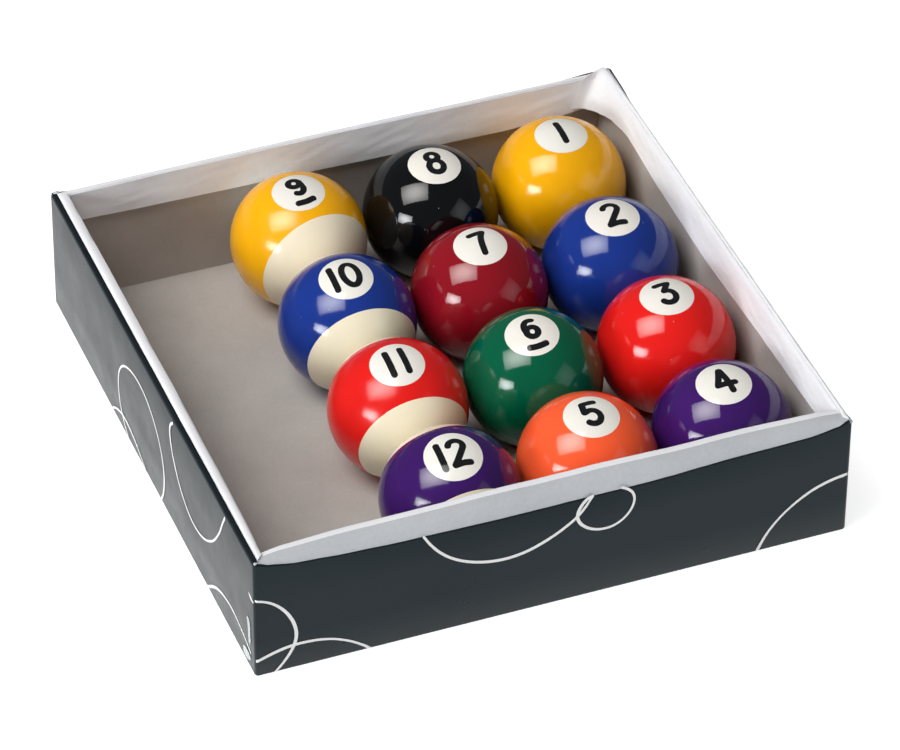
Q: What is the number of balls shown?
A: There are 12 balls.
